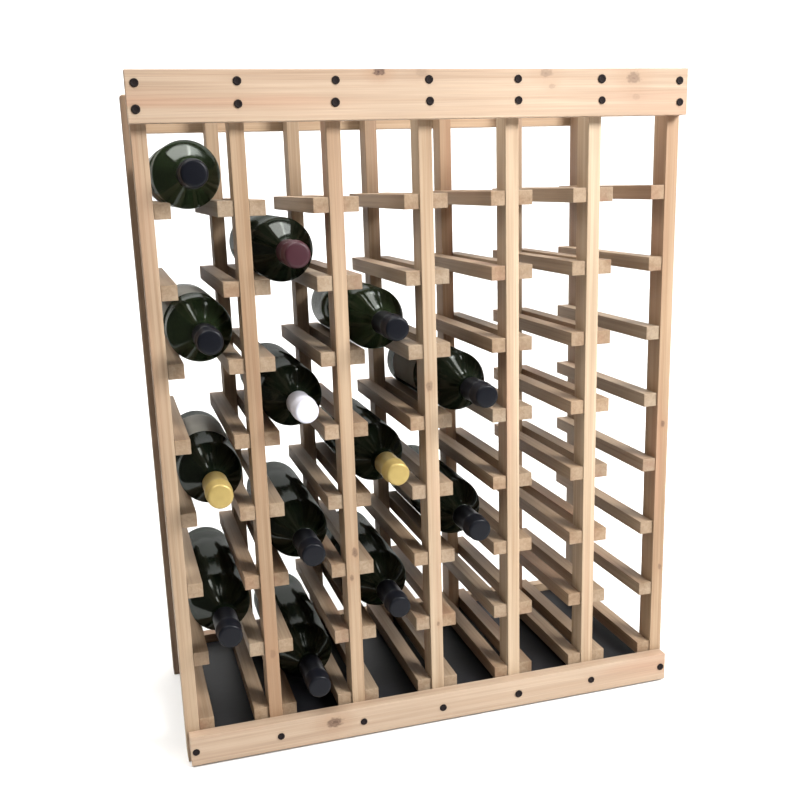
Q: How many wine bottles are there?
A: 13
